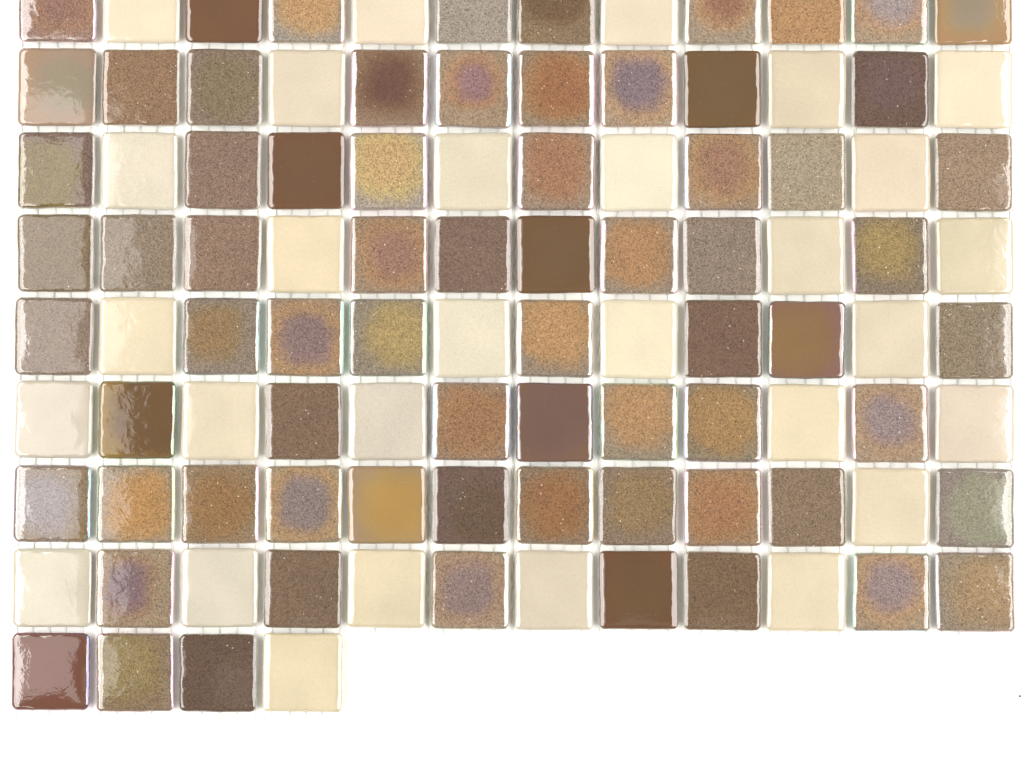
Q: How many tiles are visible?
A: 100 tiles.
